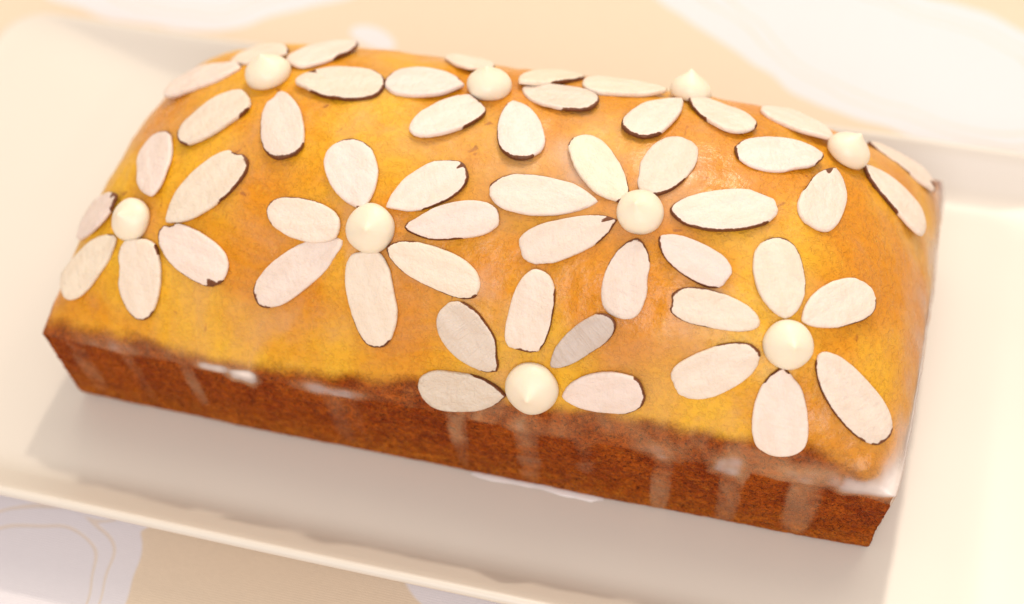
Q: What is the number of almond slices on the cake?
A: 51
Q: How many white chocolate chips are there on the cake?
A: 9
